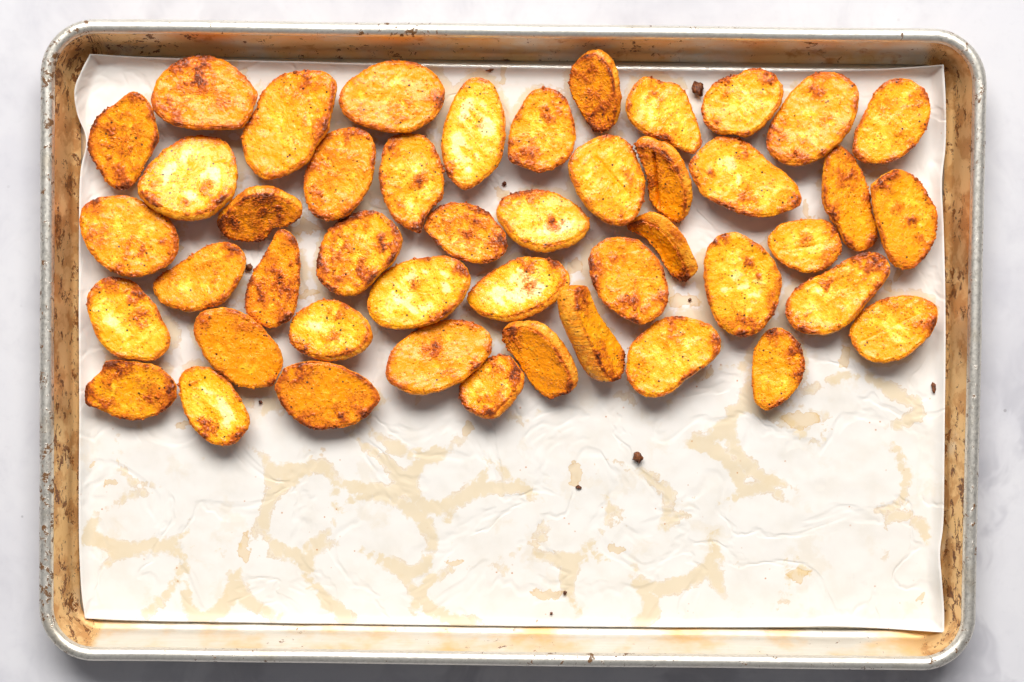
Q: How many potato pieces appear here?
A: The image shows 46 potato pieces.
